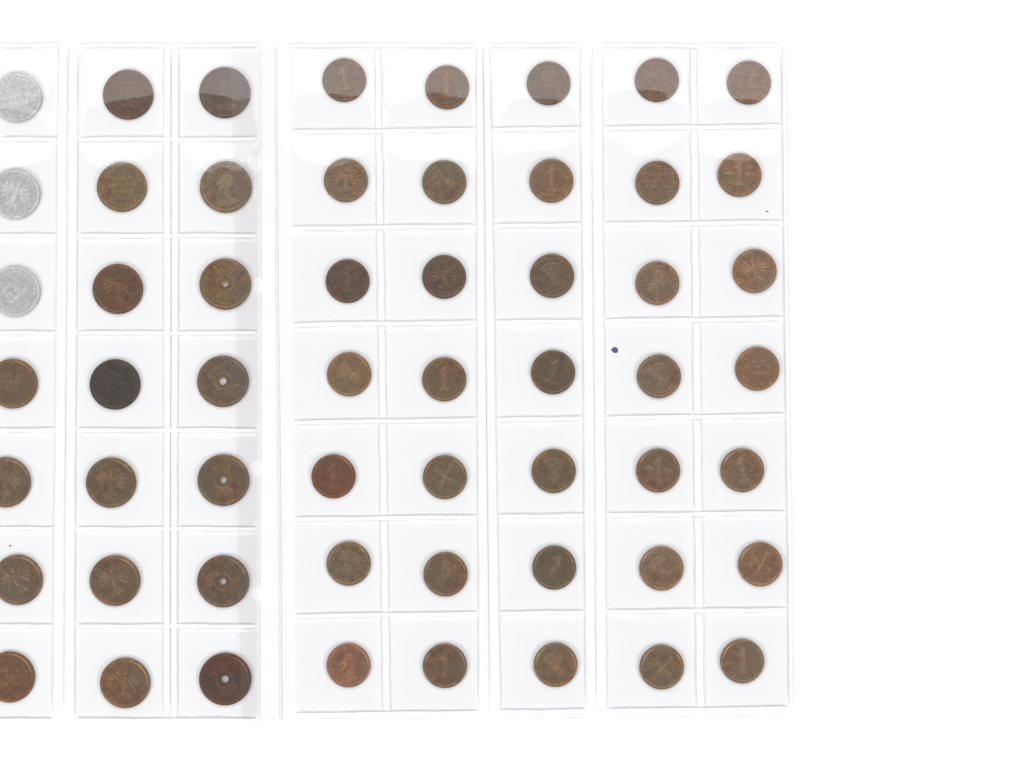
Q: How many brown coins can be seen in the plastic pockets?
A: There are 53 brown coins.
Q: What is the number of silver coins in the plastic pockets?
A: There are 3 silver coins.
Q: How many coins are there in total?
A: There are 56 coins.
